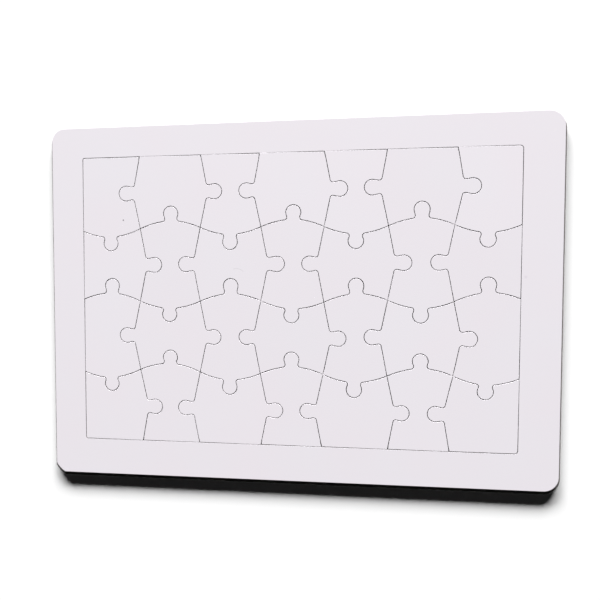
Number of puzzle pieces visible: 28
